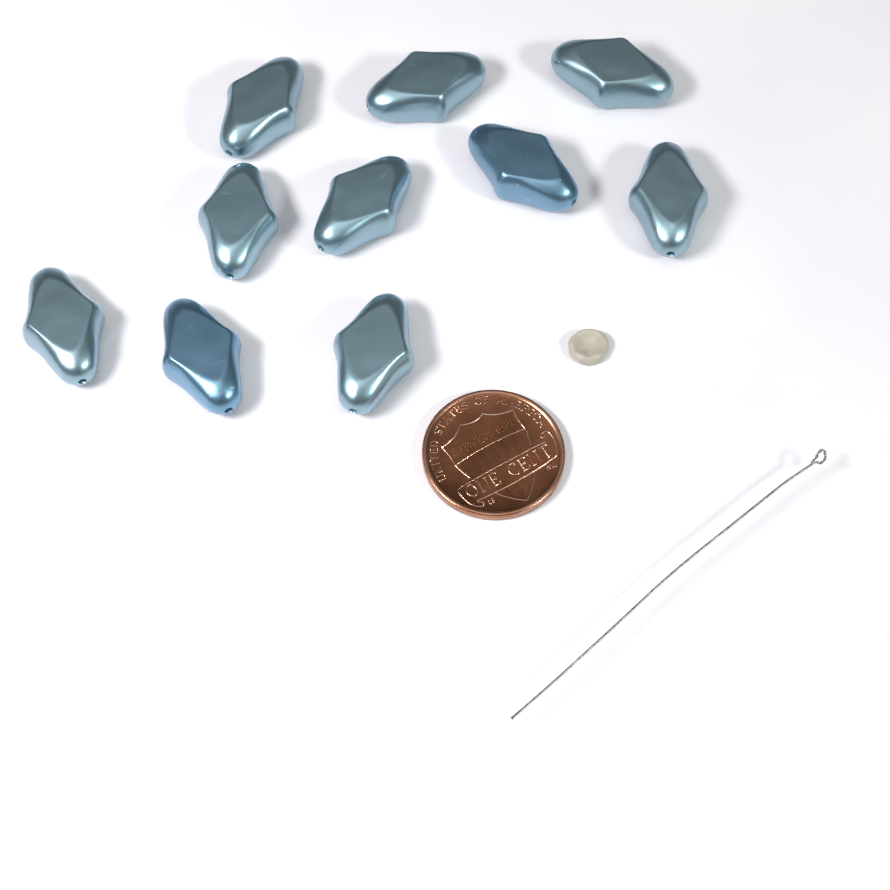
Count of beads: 10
